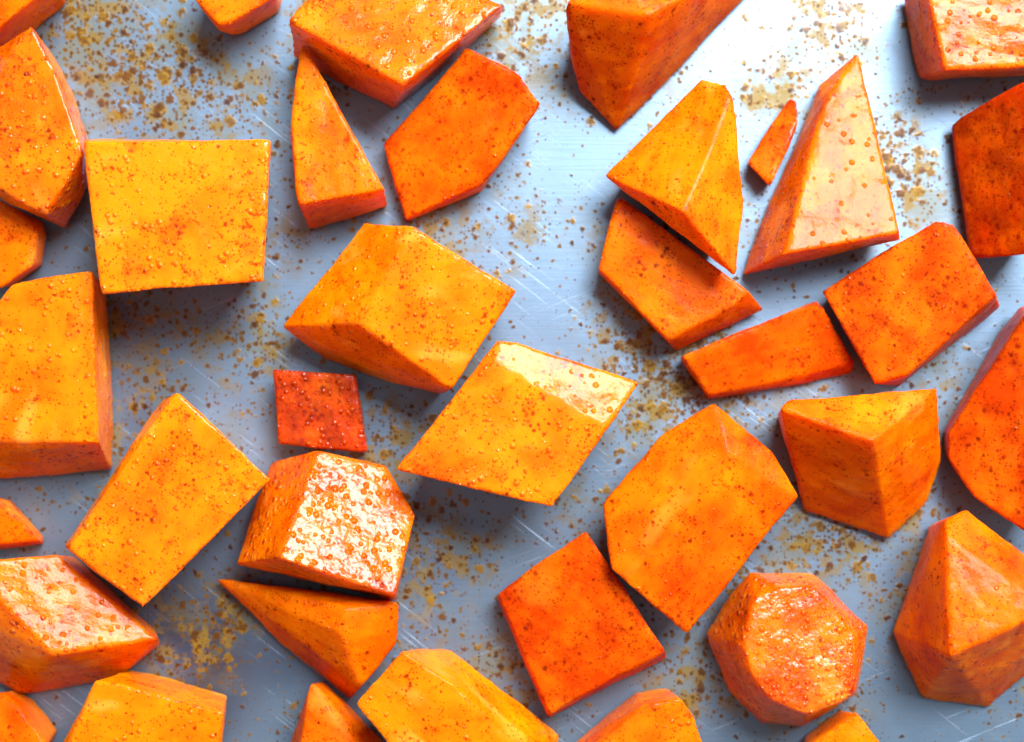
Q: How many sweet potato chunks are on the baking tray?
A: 38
